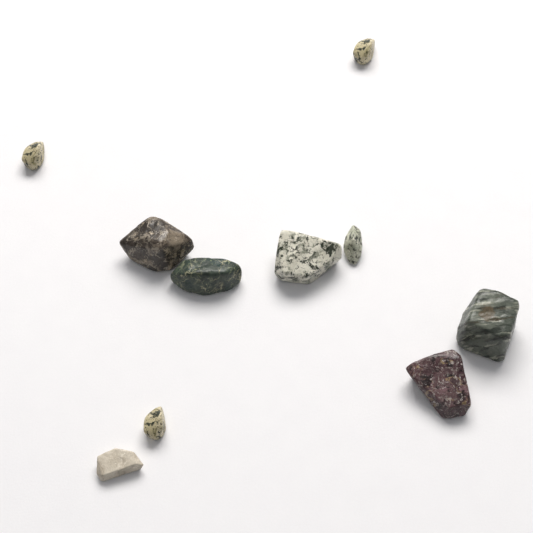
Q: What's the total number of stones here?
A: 10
